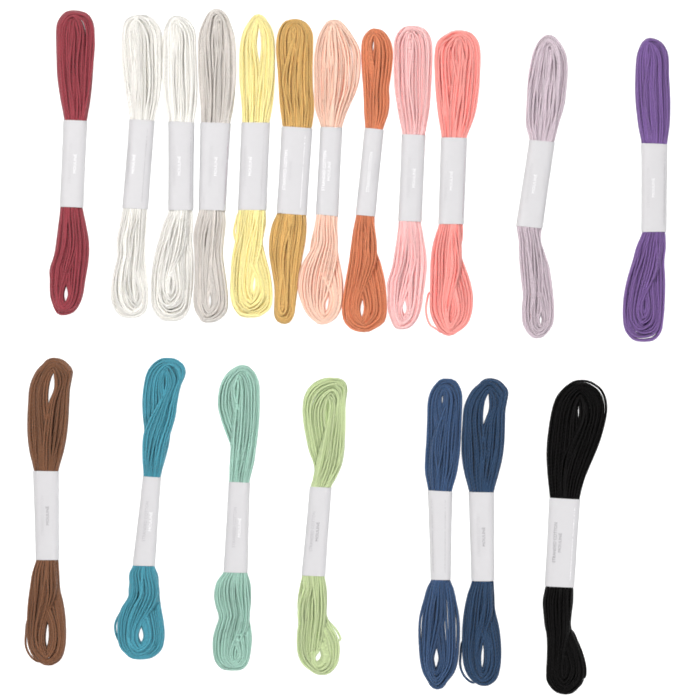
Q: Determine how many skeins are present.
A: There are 19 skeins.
